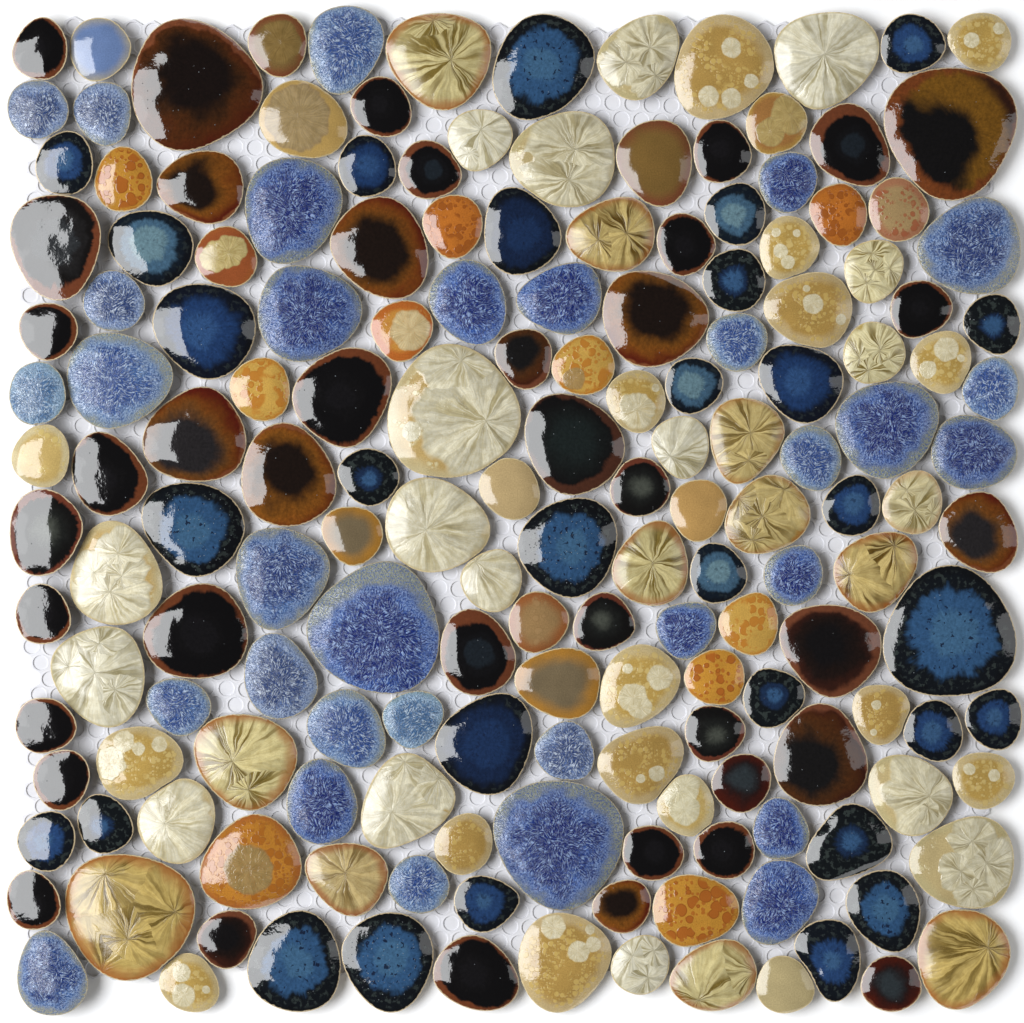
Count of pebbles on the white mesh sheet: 170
